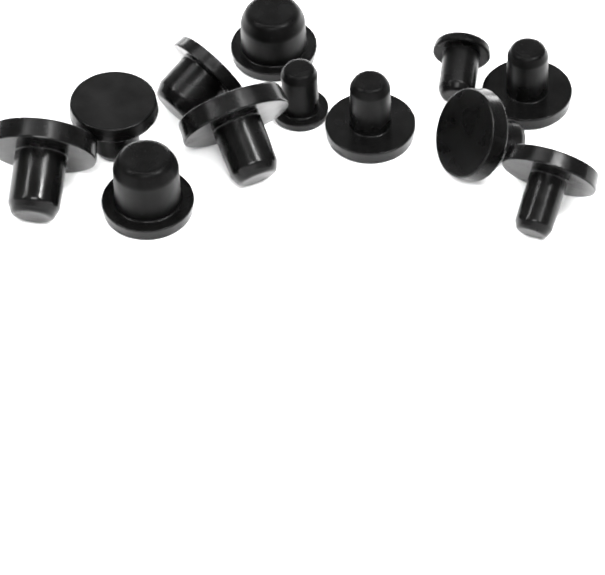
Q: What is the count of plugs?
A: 12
